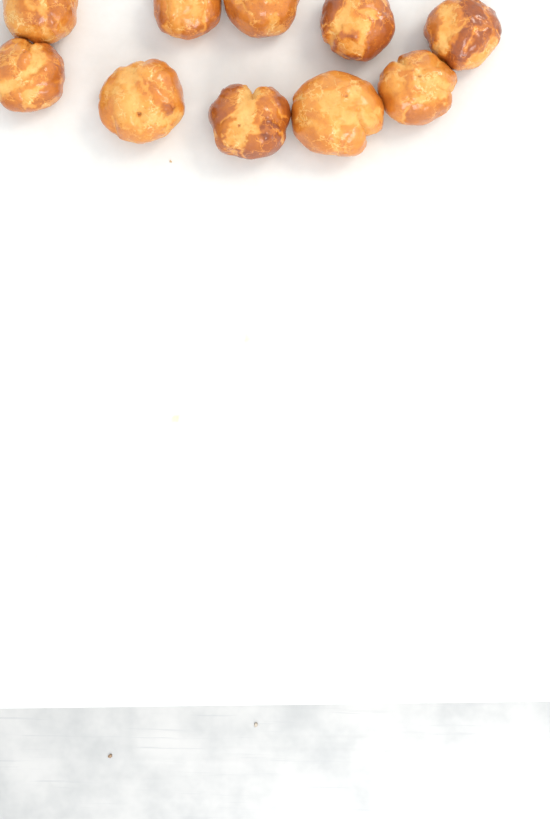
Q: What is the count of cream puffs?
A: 10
